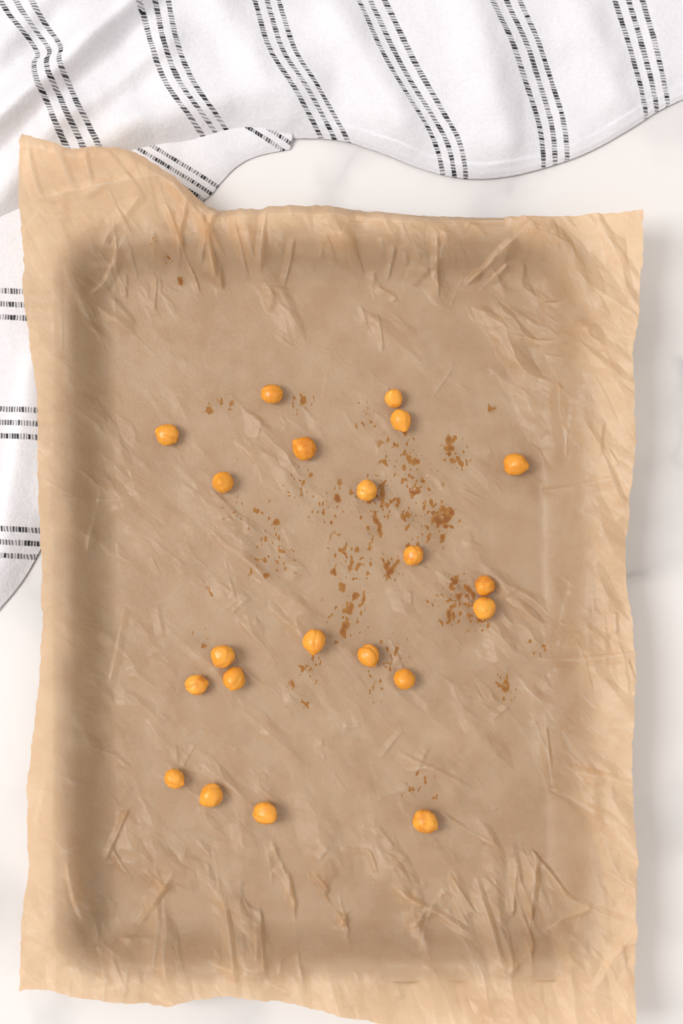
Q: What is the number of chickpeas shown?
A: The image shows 21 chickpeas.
